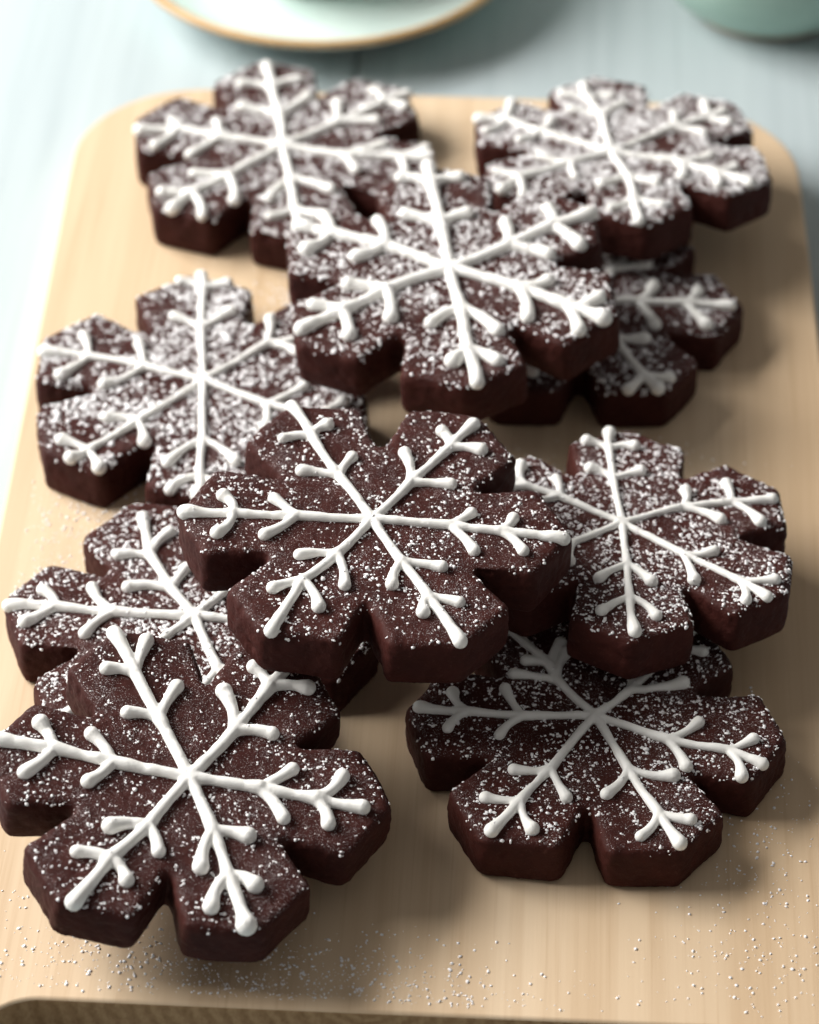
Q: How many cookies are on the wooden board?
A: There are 10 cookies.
